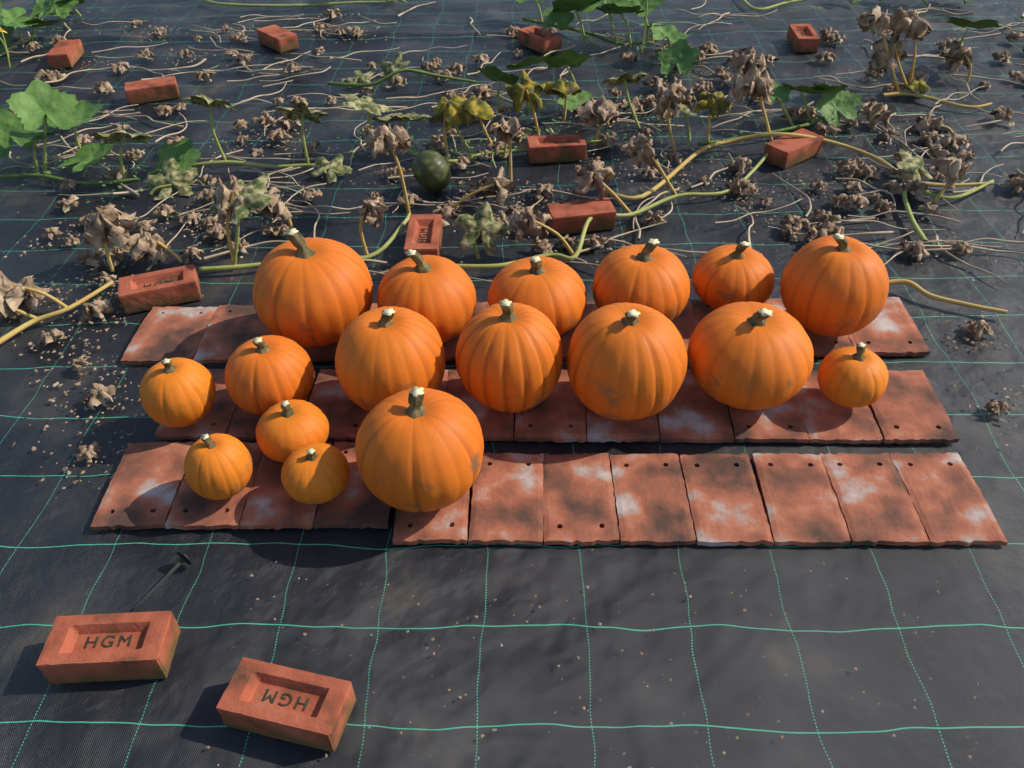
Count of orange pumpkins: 17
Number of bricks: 12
